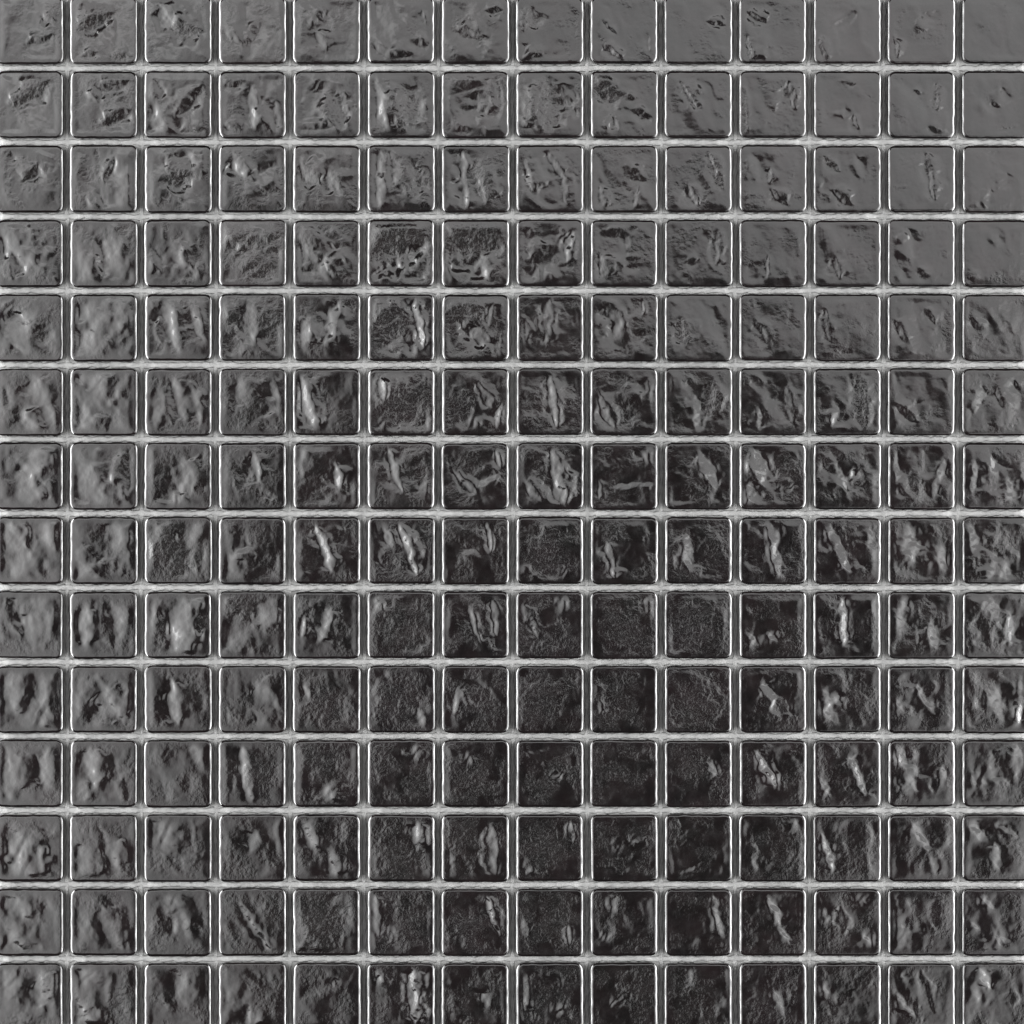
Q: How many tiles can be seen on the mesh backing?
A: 196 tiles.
